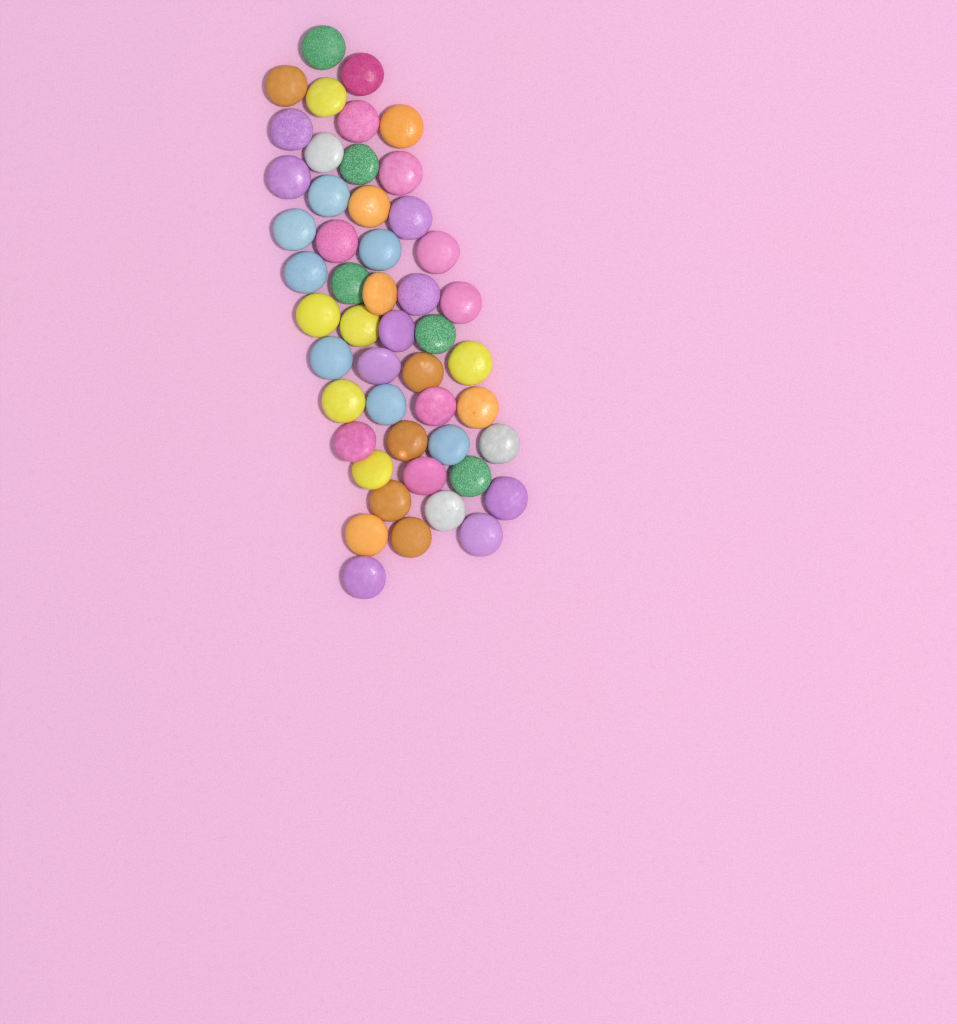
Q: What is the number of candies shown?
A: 49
